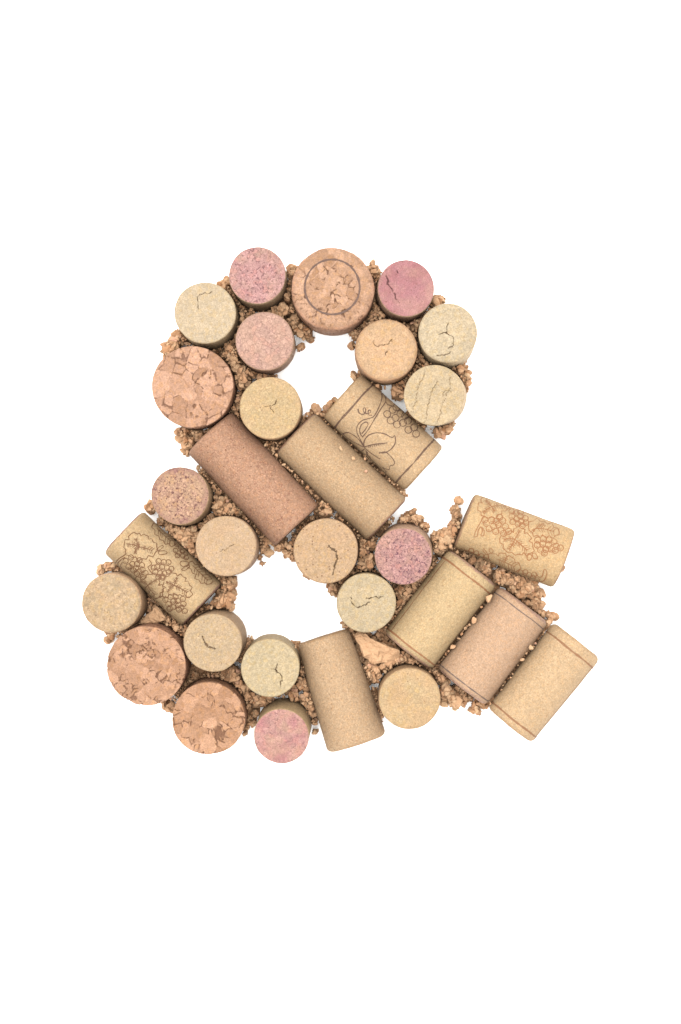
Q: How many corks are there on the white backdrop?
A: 31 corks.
